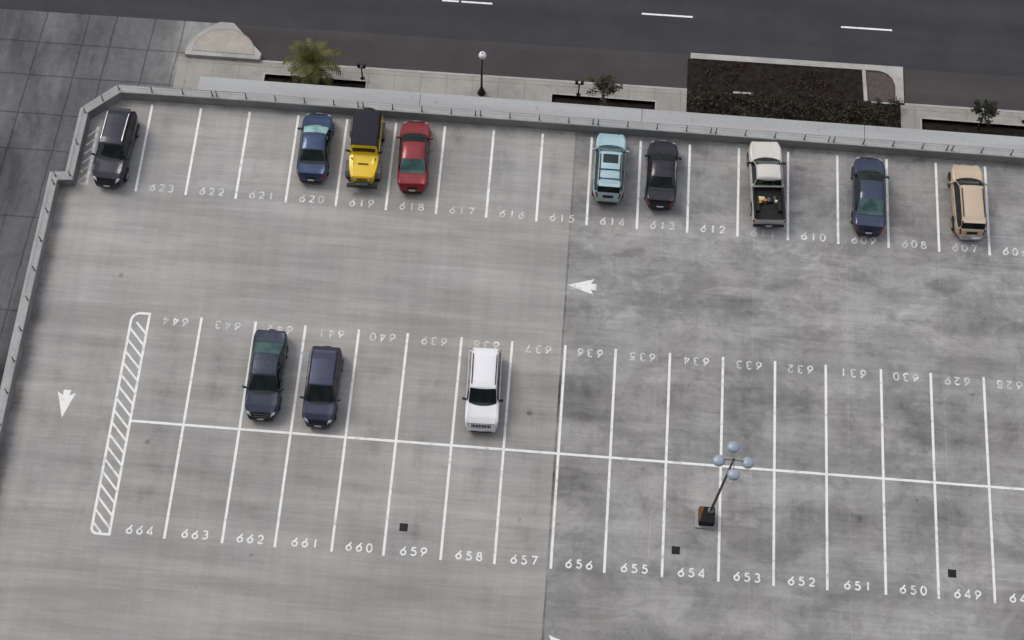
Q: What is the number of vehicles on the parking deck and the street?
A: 12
